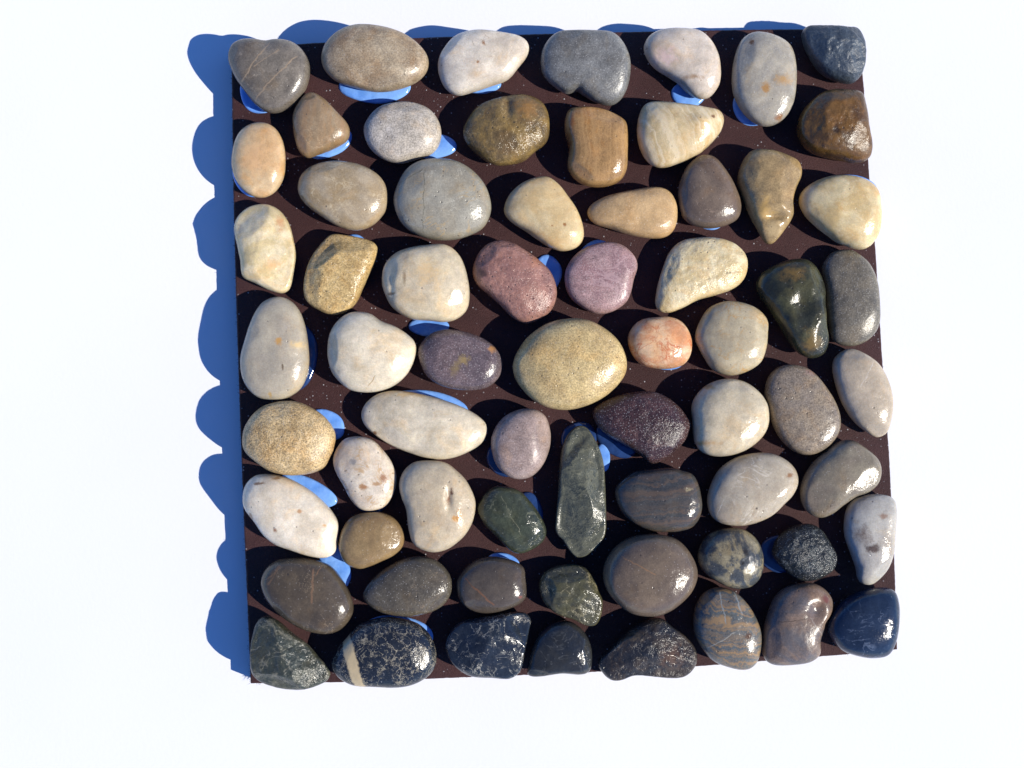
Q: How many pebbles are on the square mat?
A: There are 67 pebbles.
